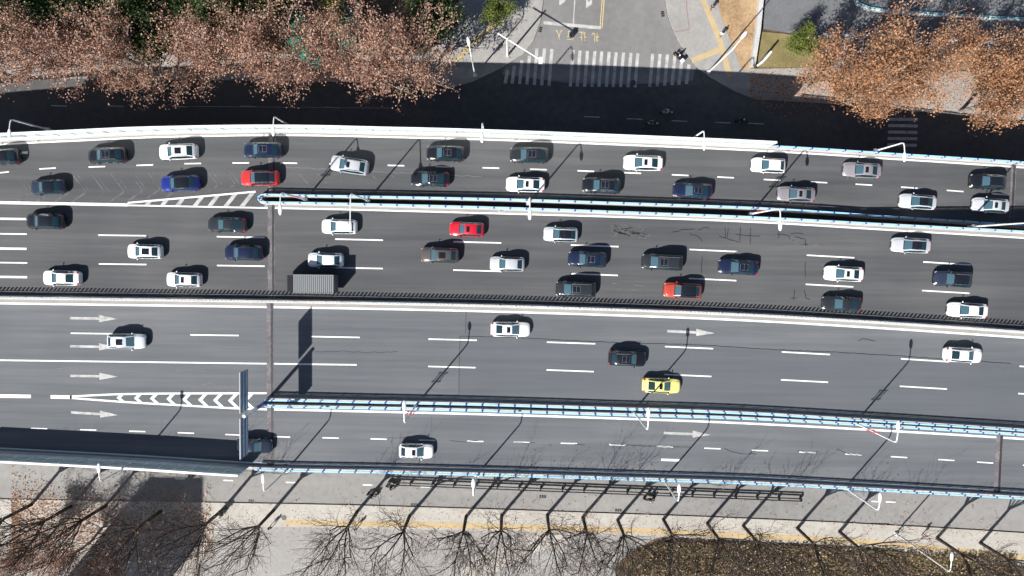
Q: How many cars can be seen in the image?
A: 50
